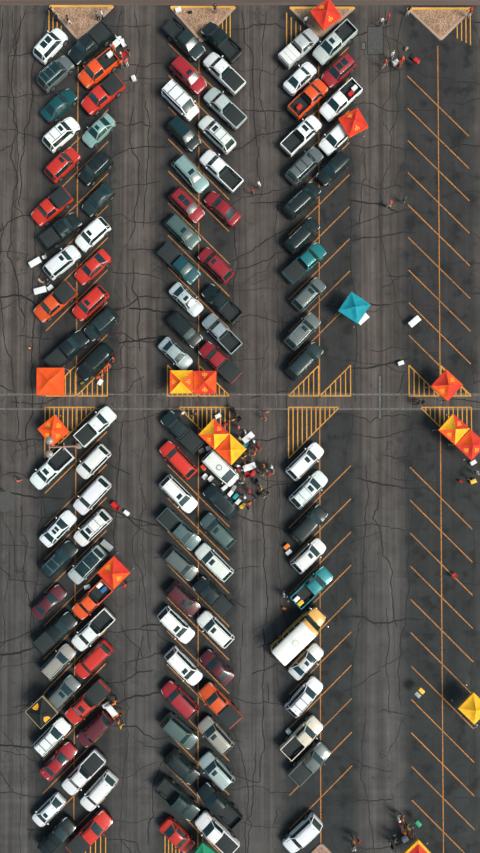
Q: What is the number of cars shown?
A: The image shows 117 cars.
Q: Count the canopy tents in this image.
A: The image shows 17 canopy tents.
